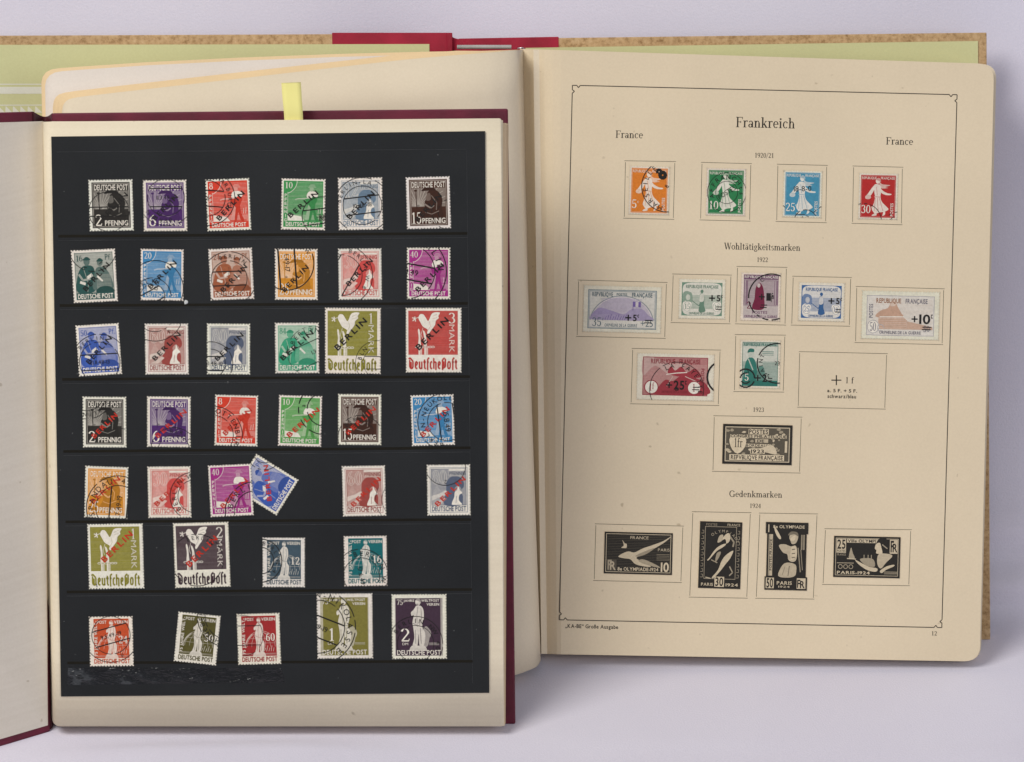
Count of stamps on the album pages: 55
